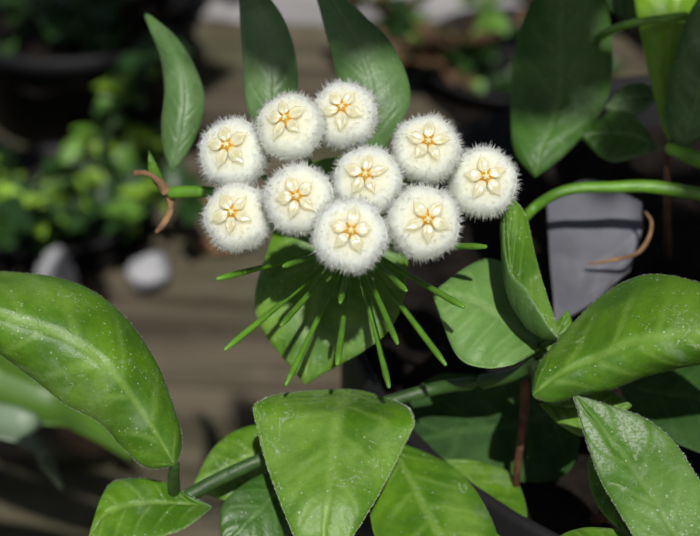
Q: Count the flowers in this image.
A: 10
